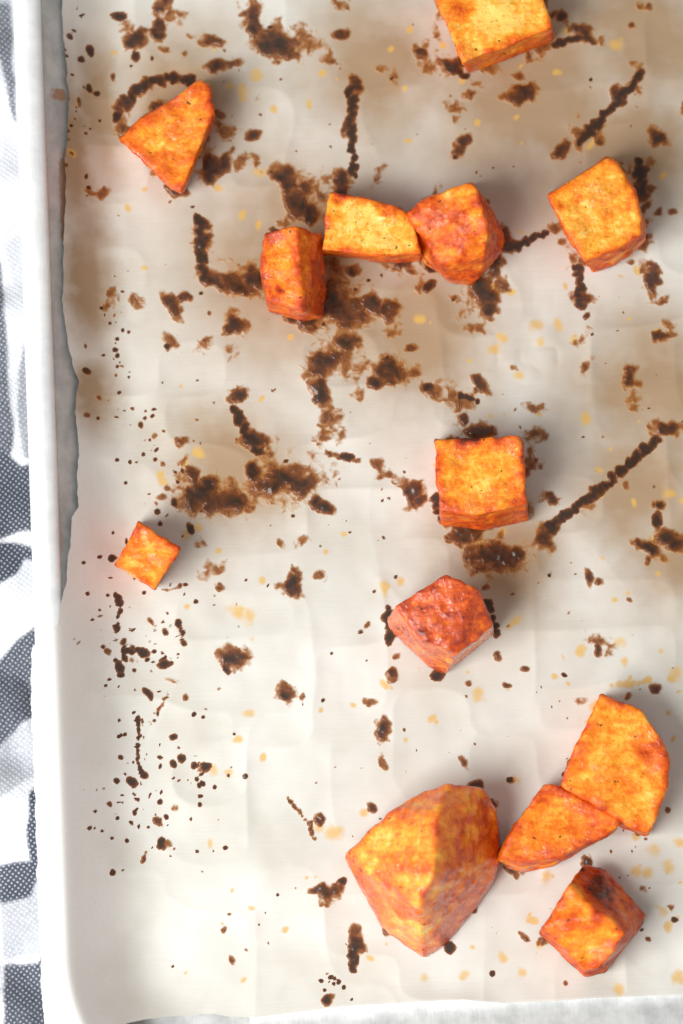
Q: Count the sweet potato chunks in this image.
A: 13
